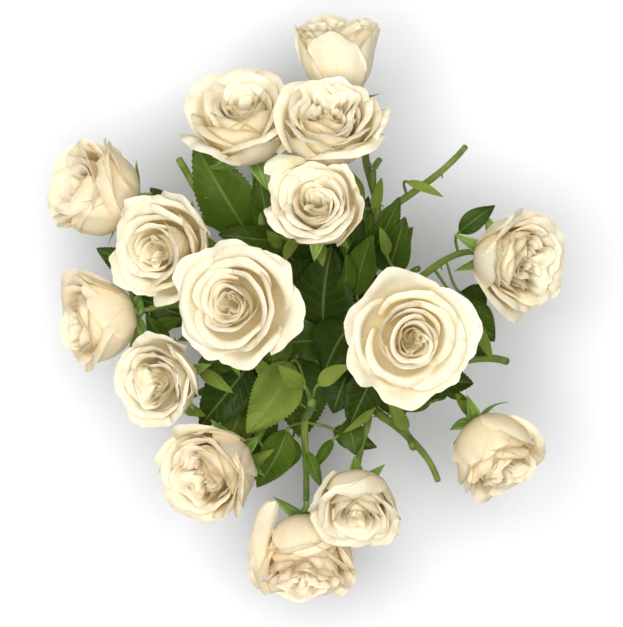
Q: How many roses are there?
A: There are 15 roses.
